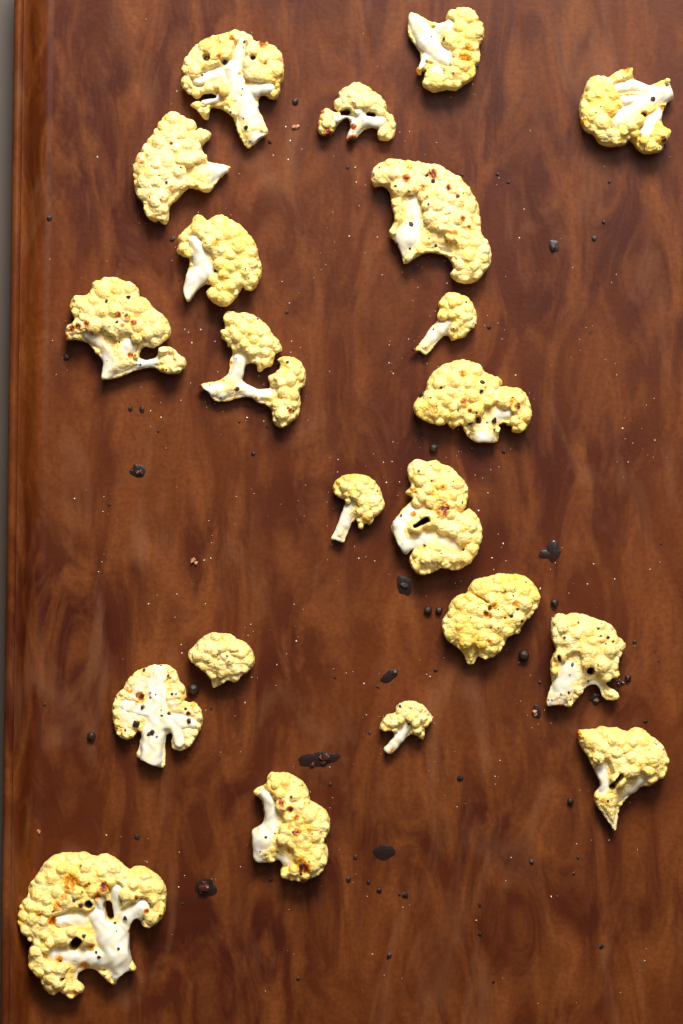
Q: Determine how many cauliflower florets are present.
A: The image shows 21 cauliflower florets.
